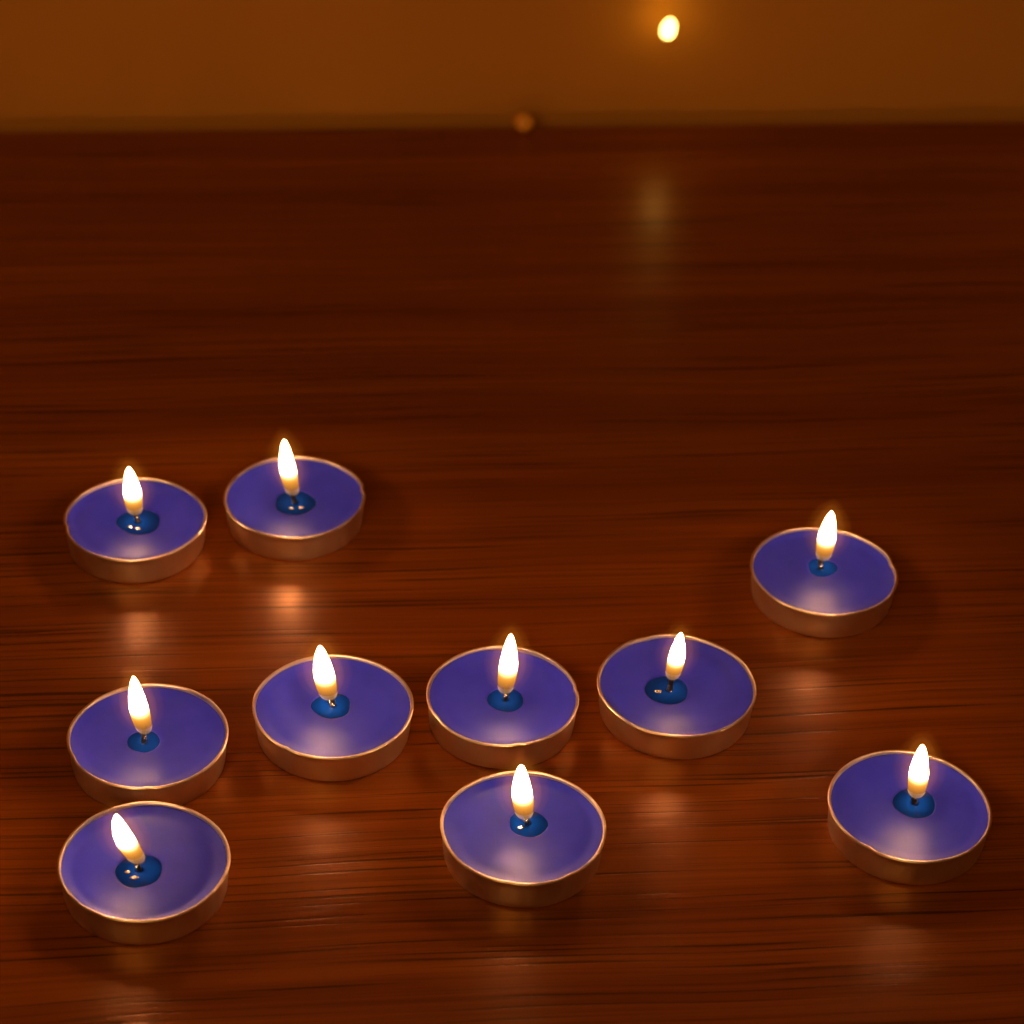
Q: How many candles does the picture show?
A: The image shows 10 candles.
